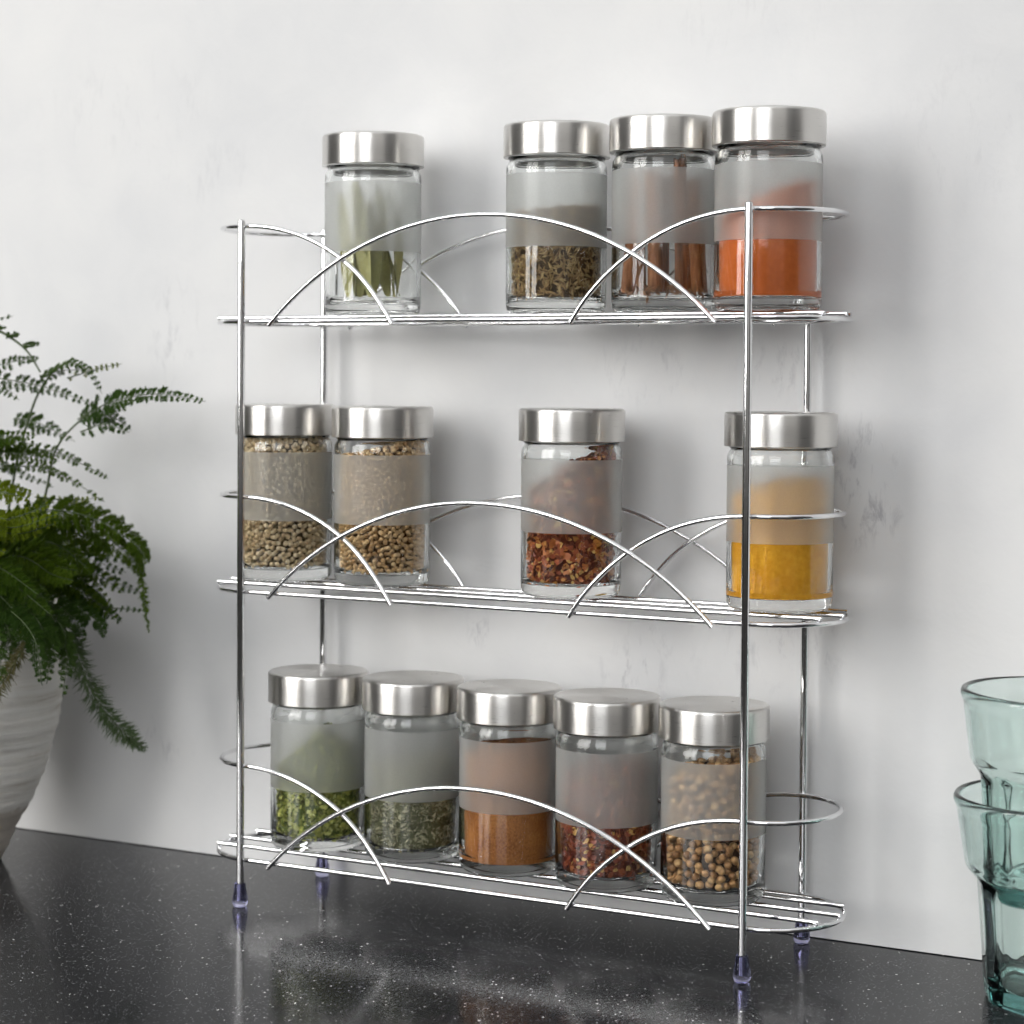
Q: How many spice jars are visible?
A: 13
